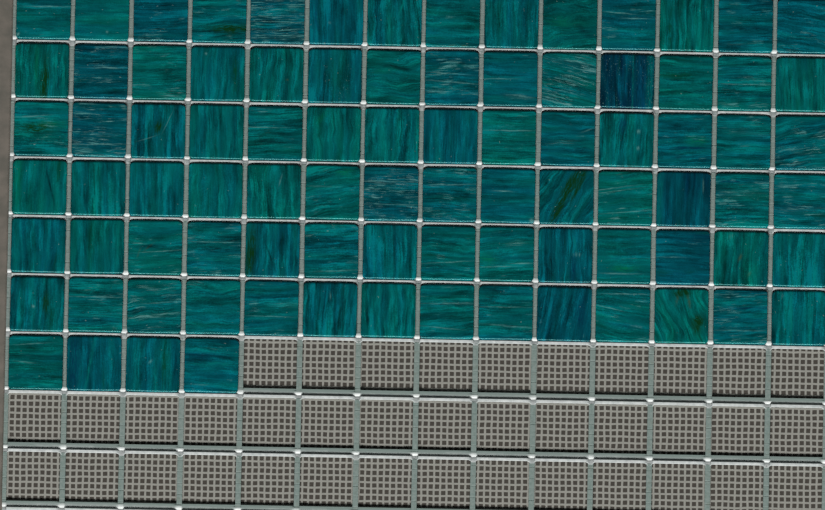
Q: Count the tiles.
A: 88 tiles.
